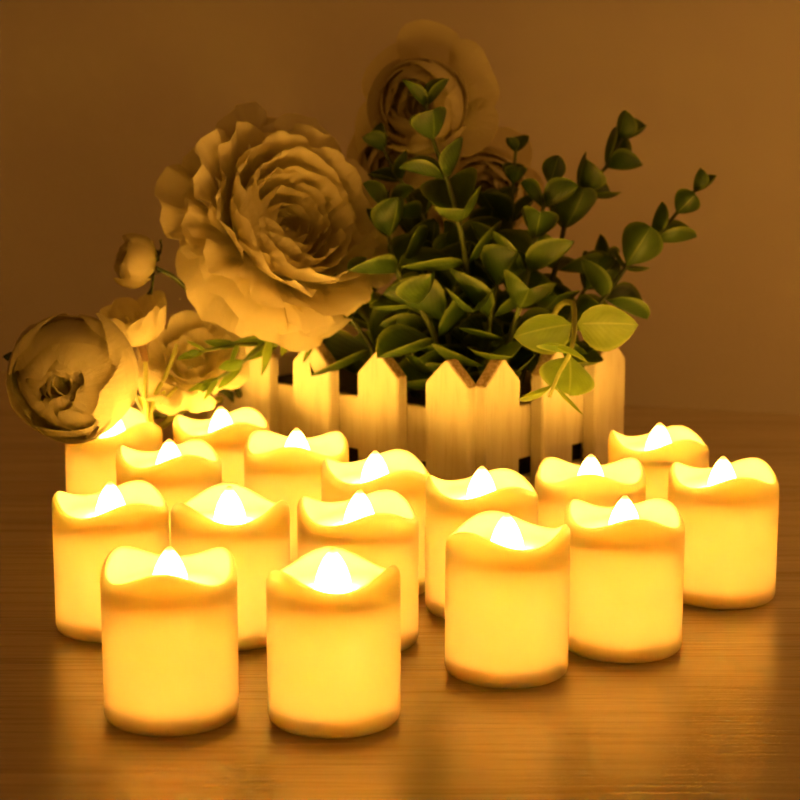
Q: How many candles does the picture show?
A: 16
